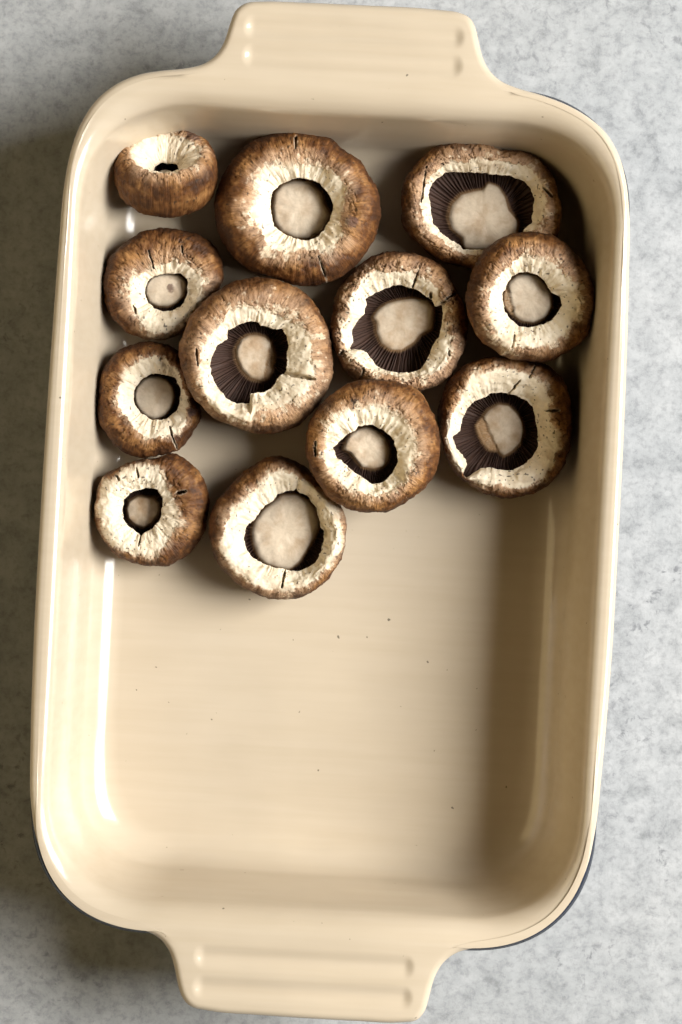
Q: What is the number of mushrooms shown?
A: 12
